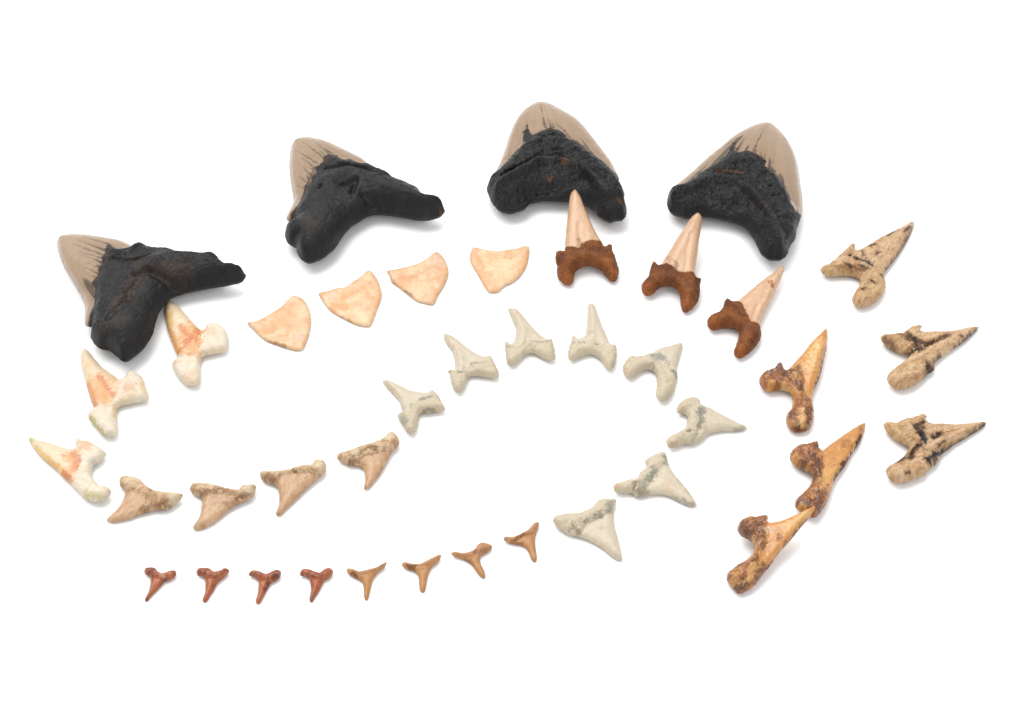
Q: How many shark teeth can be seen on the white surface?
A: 40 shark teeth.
